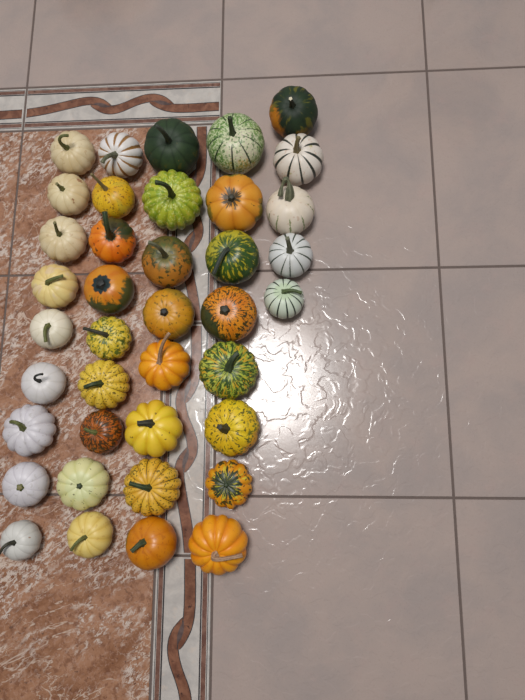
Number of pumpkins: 39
